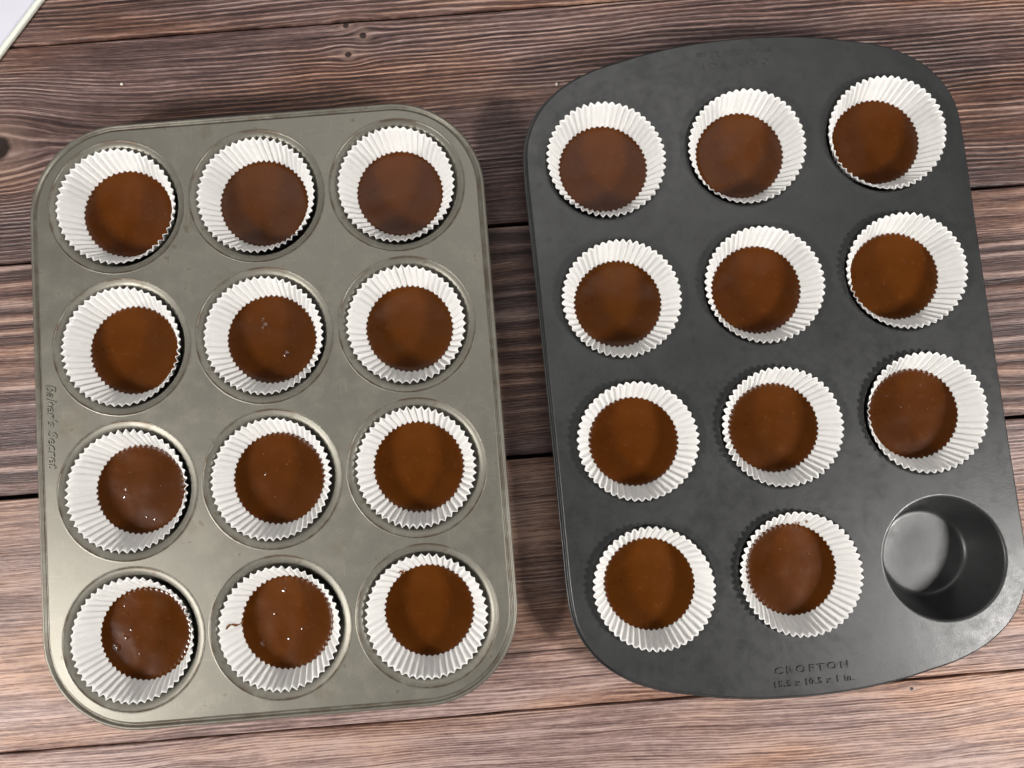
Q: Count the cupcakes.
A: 23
